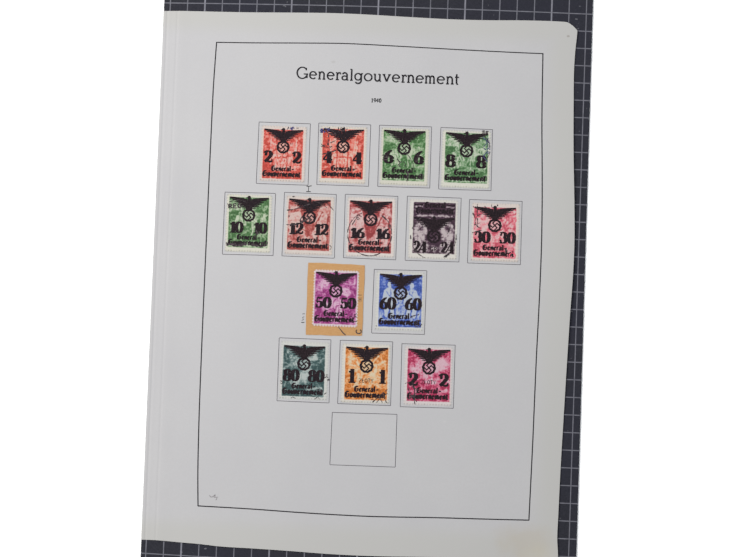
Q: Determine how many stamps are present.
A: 14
